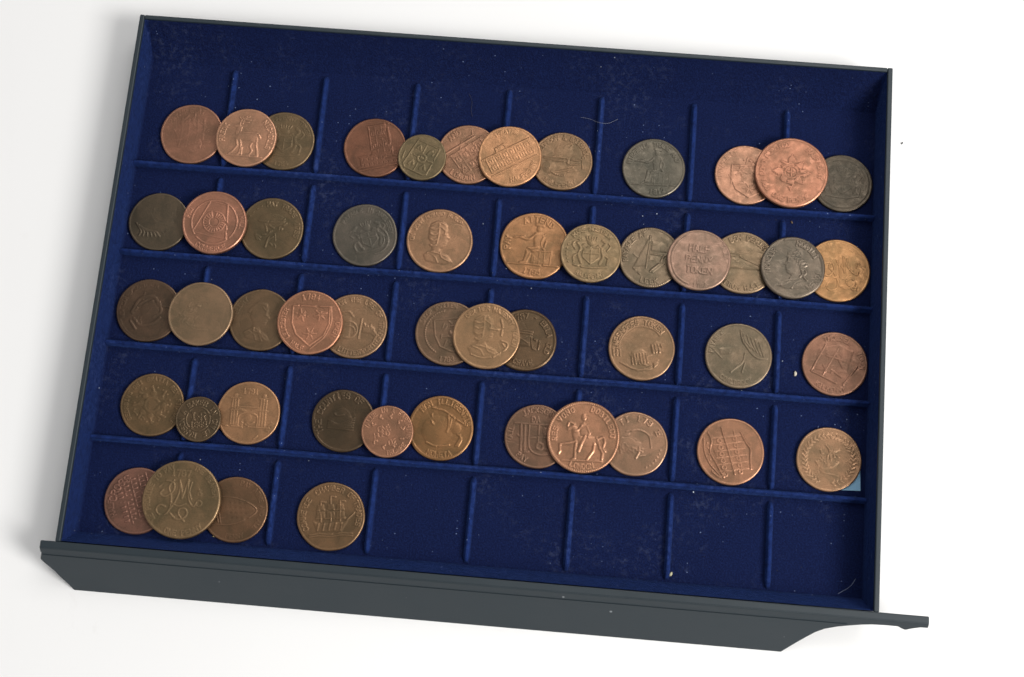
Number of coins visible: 50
